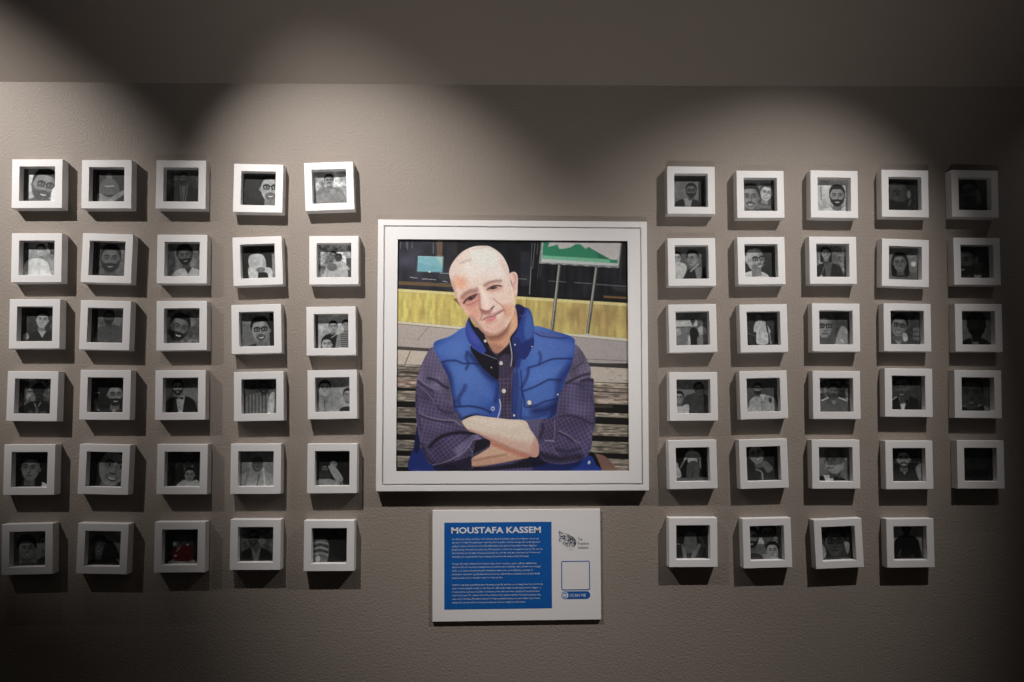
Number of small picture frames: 59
